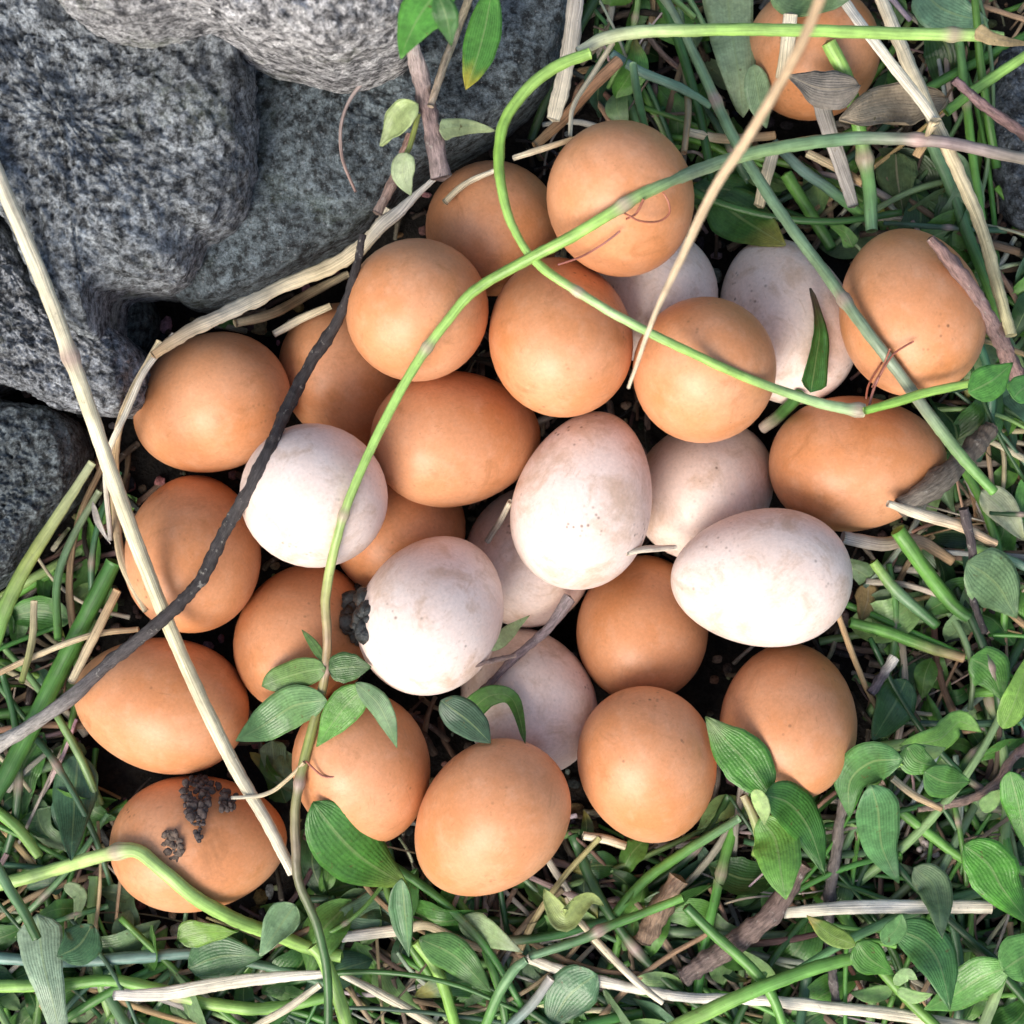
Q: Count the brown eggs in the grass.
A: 21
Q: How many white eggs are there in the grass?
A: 9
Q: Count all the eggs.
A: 30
